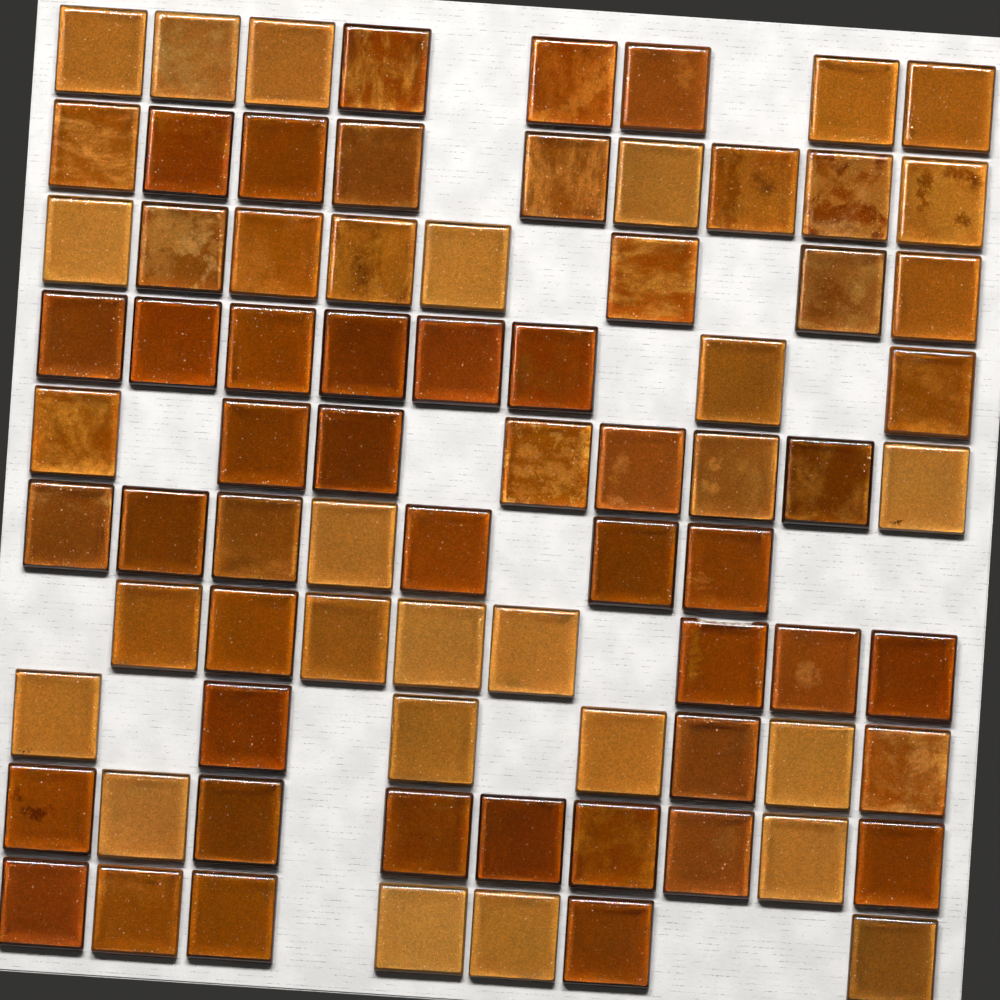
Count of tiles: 79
